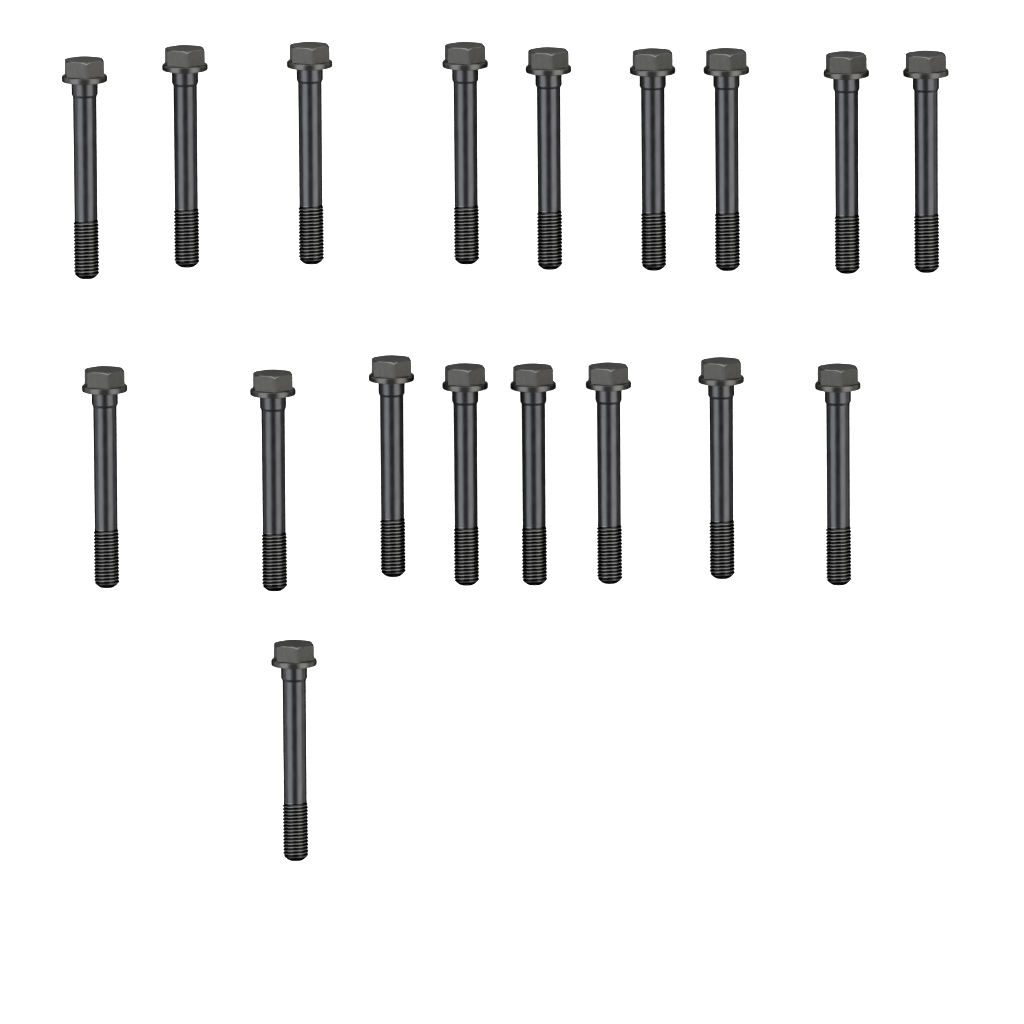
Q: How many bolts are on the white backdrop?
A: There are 18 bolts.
